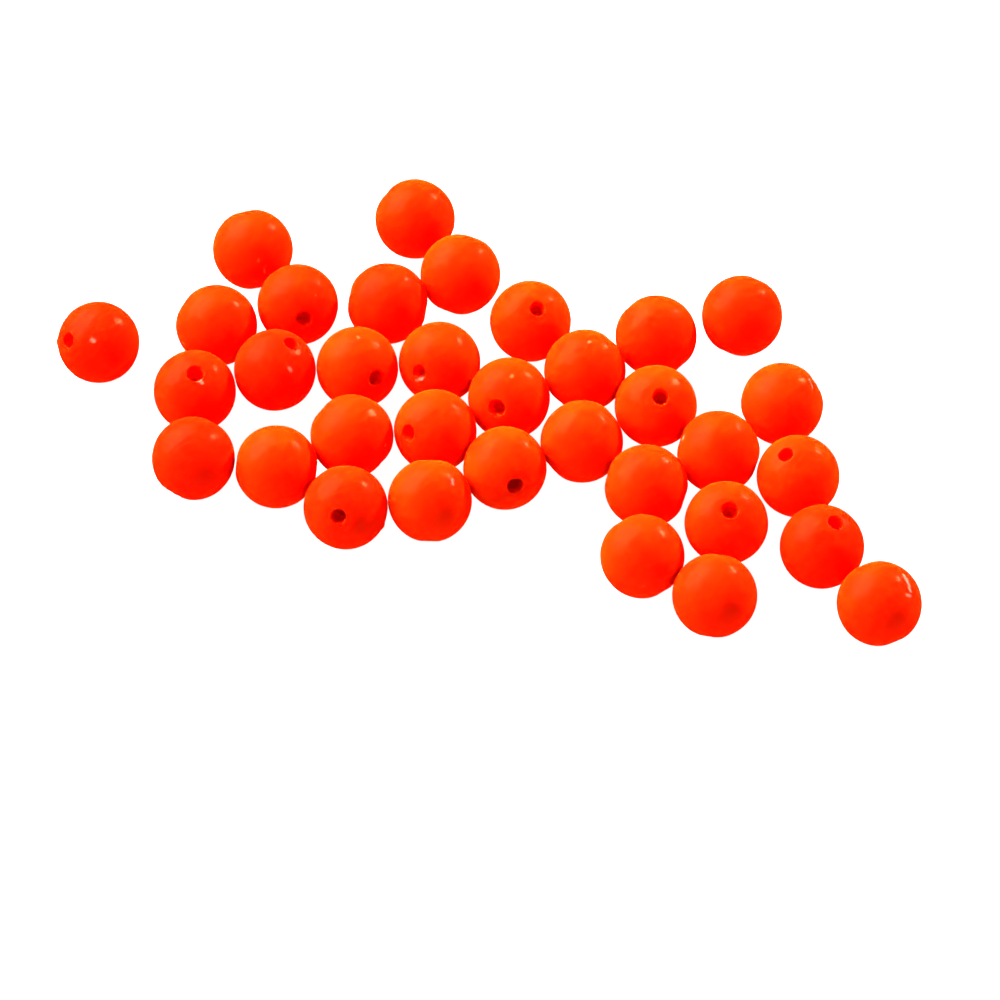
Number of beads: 34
